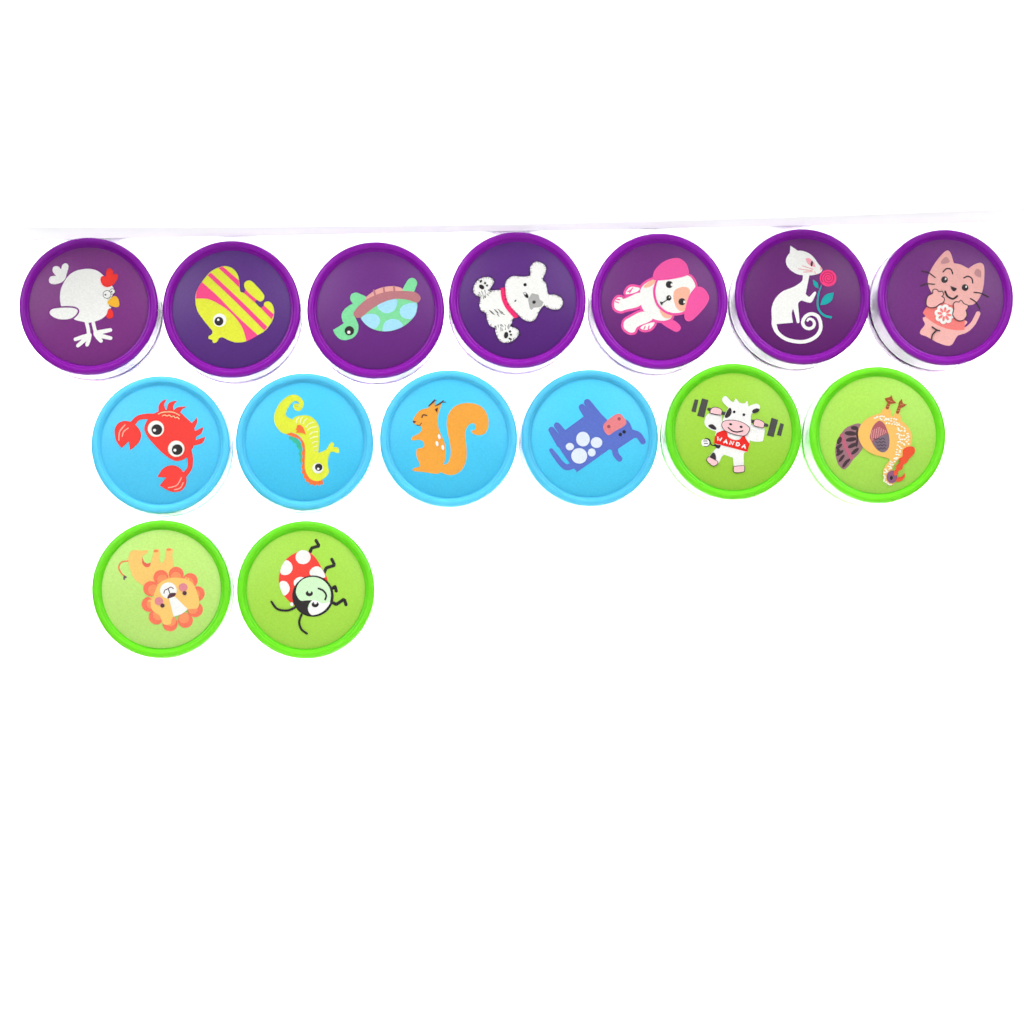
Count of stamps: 15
